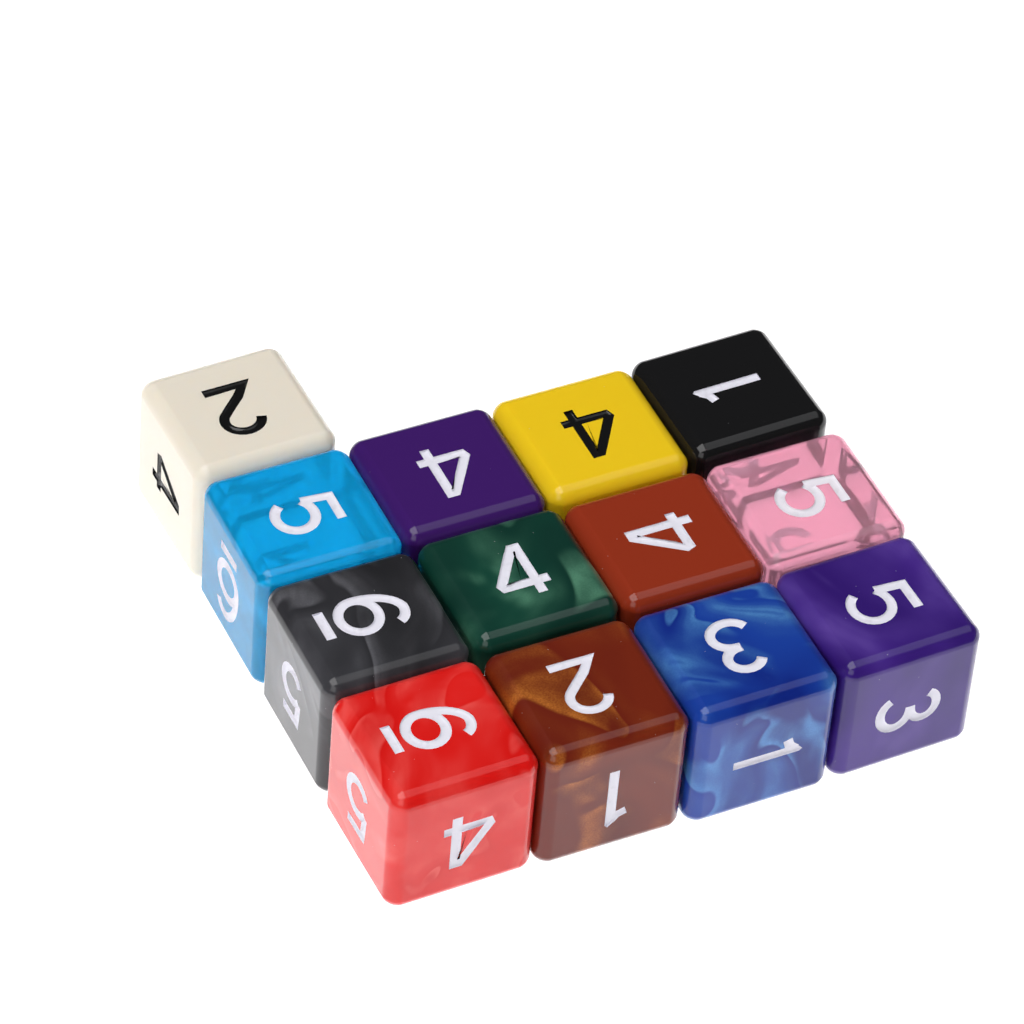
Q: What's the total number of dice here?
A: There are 13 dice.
